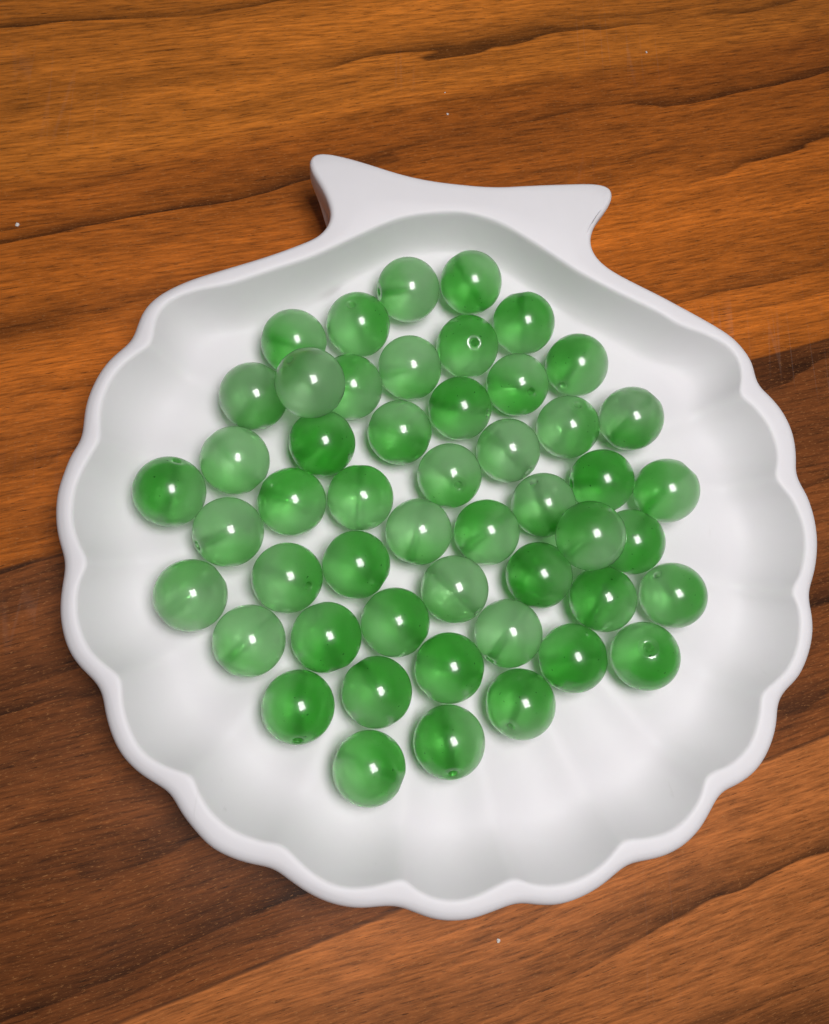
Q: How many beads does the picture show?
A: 50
